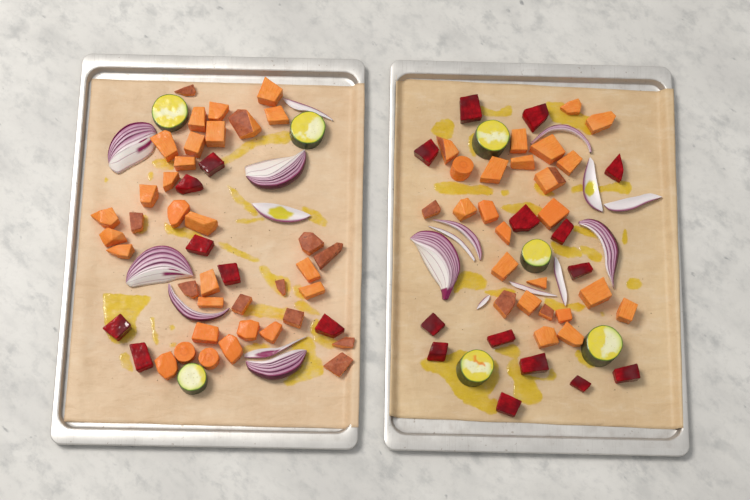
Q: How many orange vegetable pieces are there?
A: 62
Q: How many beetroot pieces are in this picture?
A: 21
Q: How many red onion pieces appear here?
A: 18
